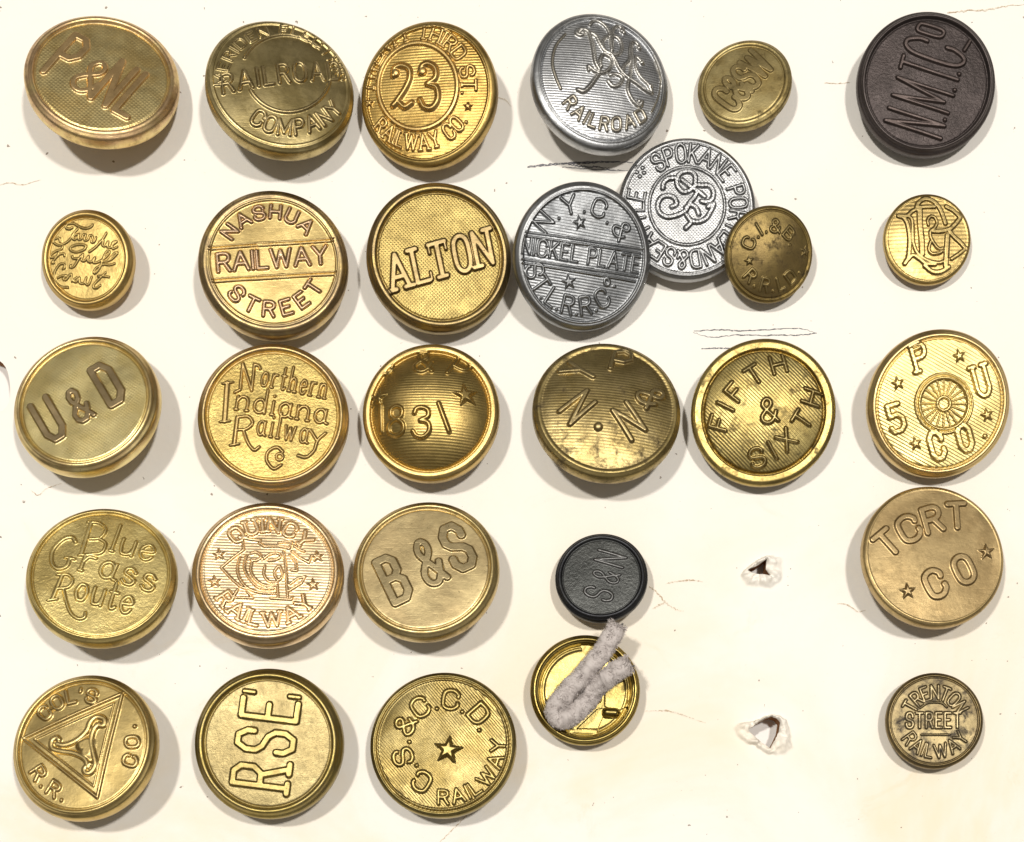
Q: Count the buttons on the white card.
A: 29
